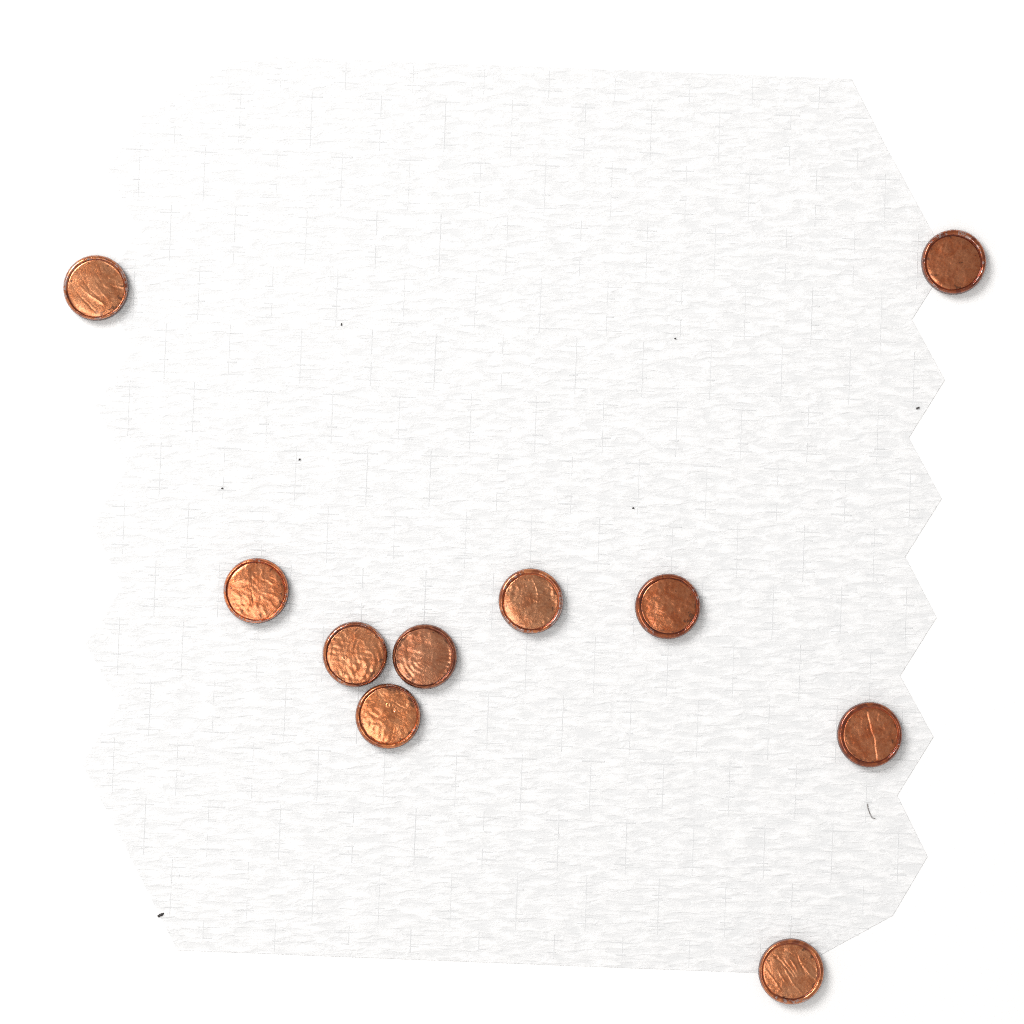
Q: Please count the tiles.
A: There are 10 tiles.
